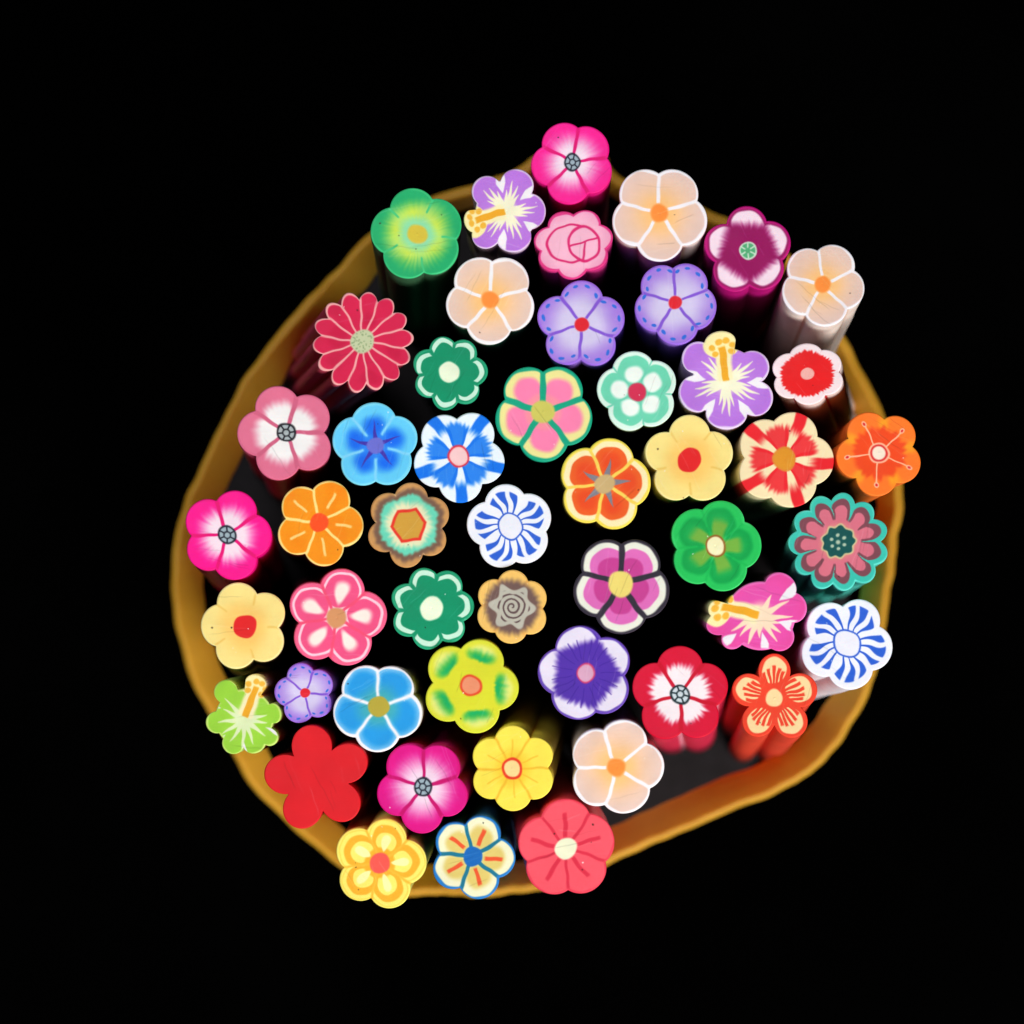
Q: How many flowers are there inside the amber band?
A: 50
